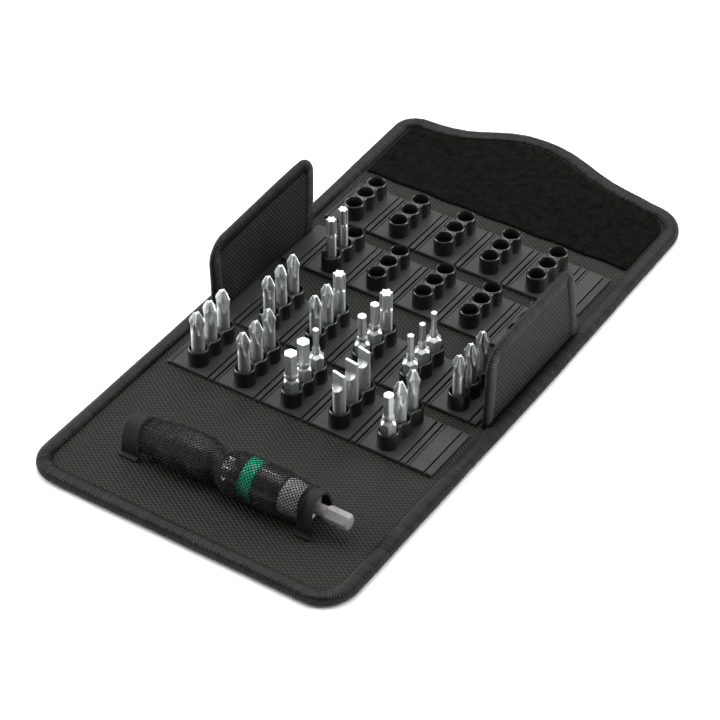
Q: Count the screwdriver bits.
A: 32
